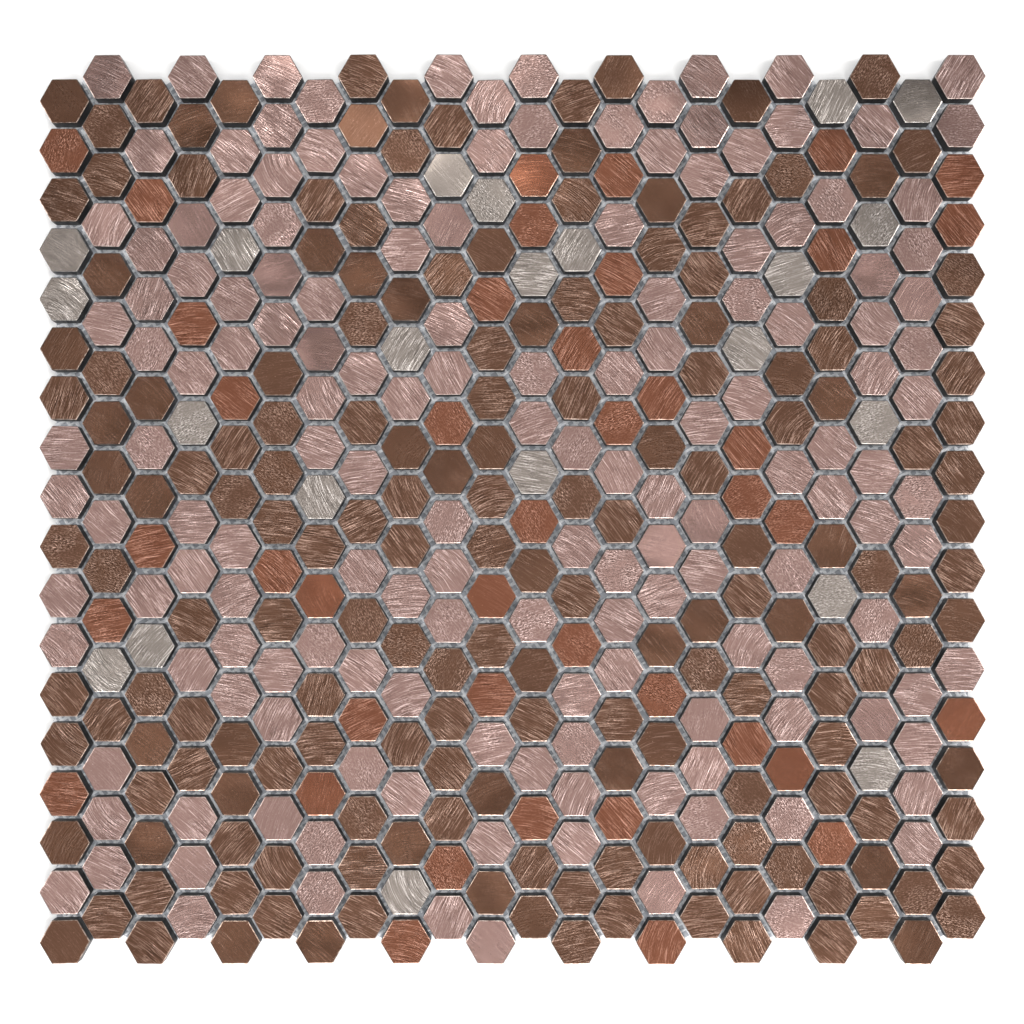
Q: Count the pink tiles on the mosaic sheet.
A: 156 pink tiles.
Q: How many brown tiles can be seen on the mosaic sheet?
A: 177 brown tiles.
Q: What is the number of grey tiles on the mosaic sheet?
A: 22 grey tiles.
